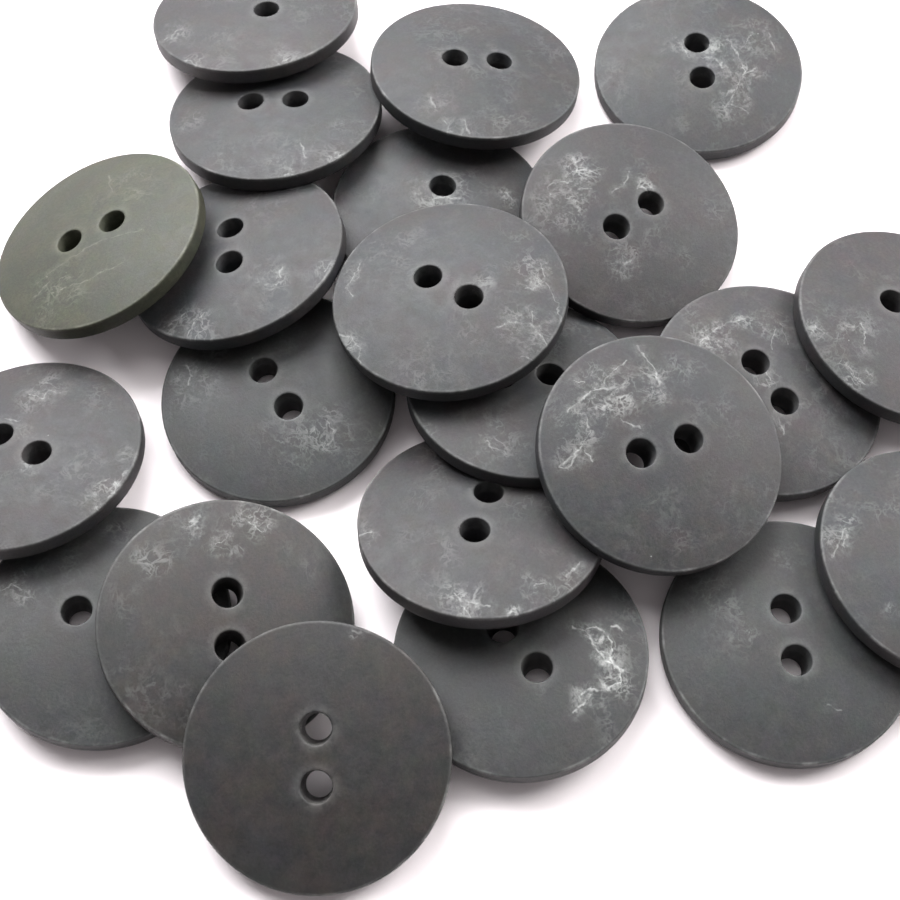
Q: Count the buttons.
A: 22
